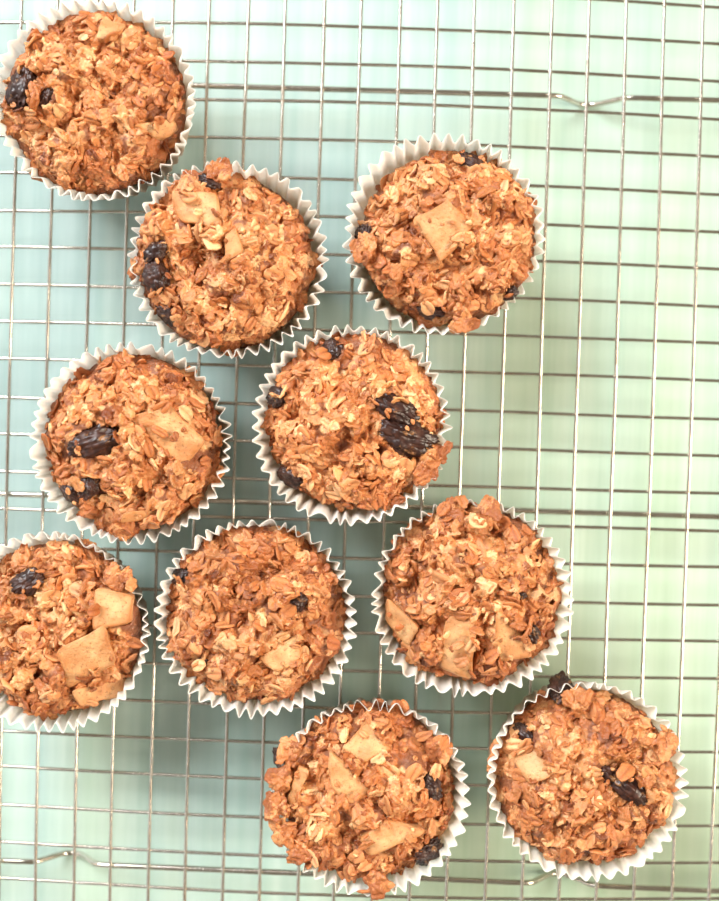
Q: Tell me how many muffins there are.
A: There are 10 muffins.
